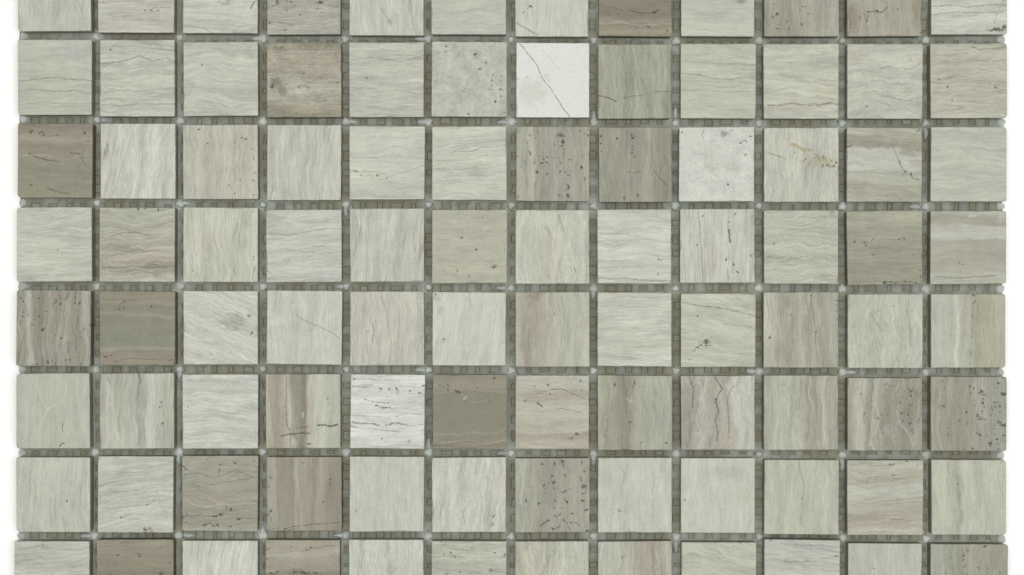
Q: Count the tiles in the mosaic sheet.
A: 96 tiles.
